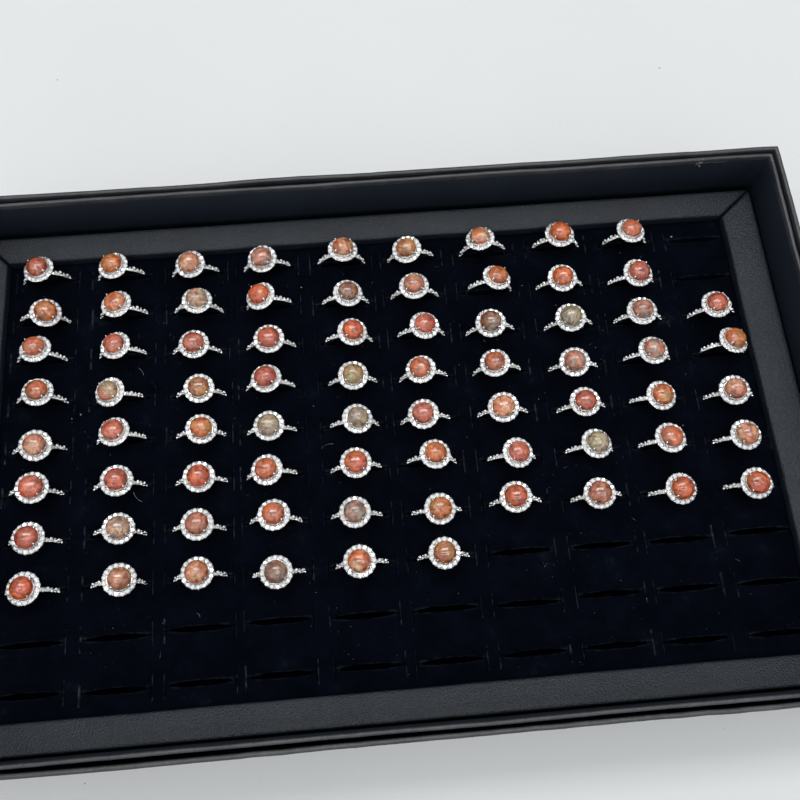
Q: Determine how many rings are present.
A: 74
